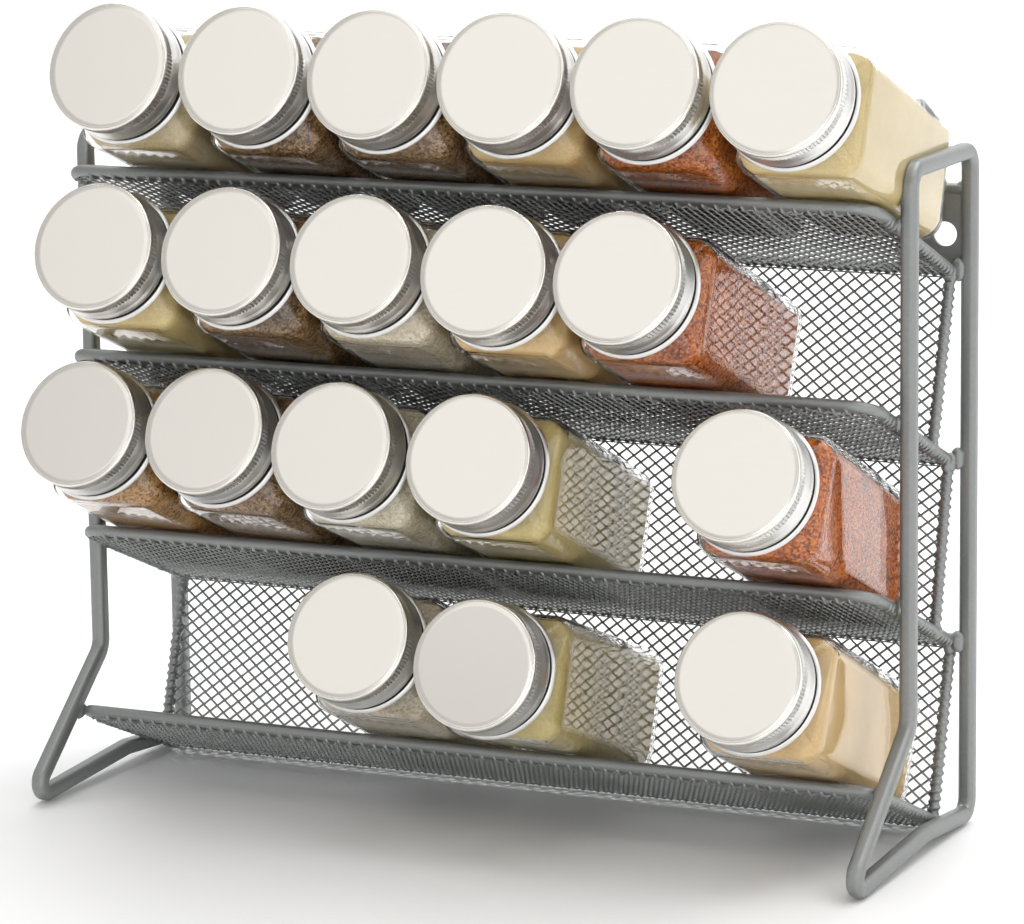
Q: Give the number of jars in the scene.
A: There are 19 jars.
